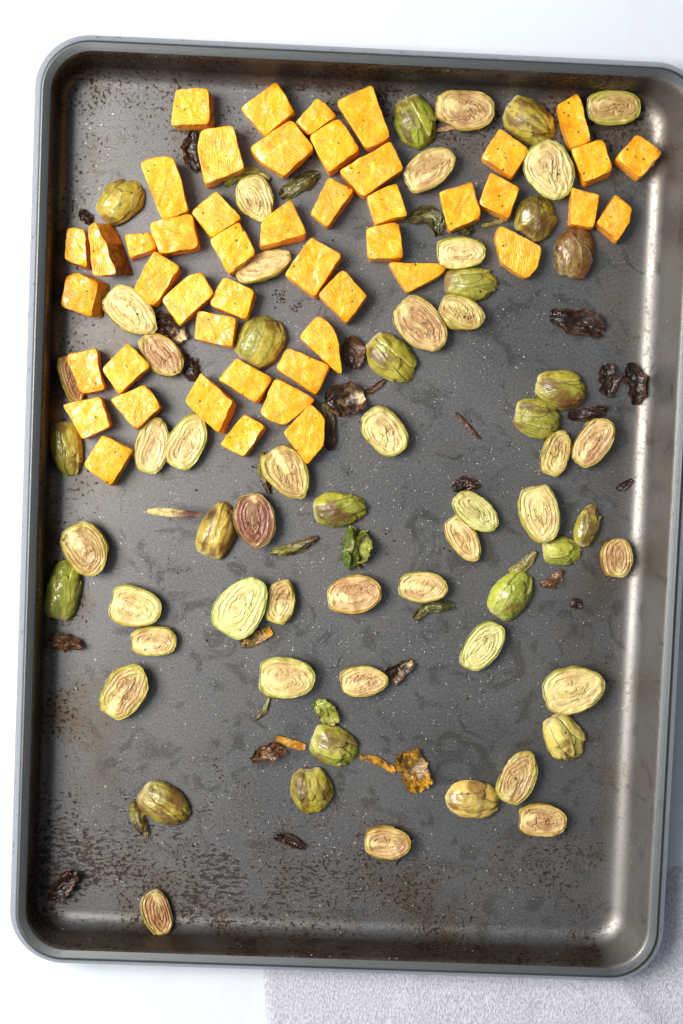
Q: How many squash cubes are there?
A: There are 48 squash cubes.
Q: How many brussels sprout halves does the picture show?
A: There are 61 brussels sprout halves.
